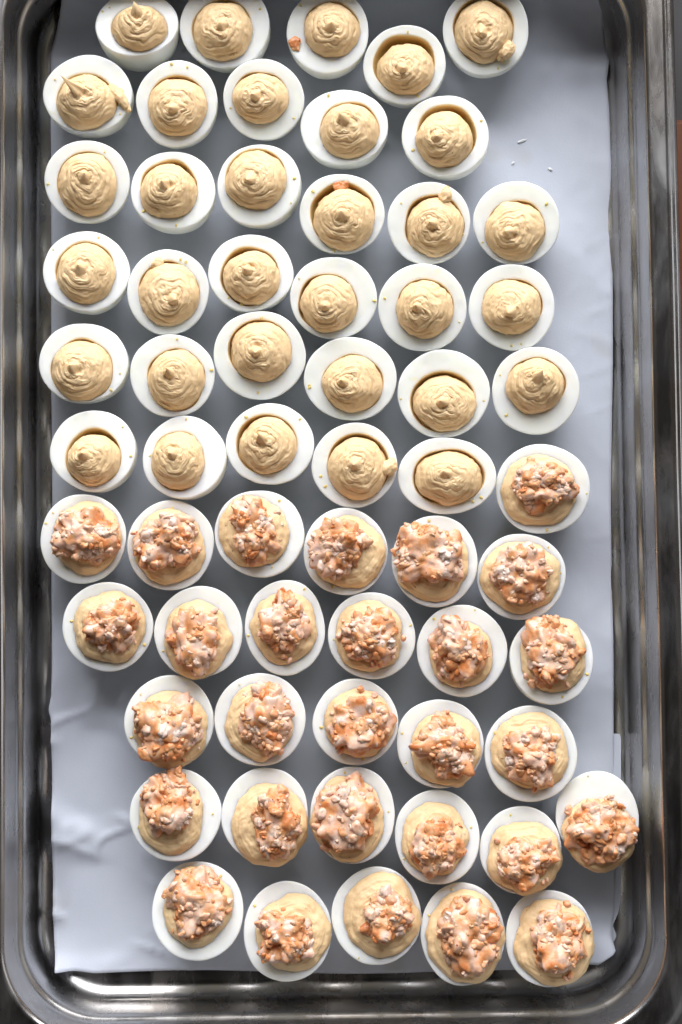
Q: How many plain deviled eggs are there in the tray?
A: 33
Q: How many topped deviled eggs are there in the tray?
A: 29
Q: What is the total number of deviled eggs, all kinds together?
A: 62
